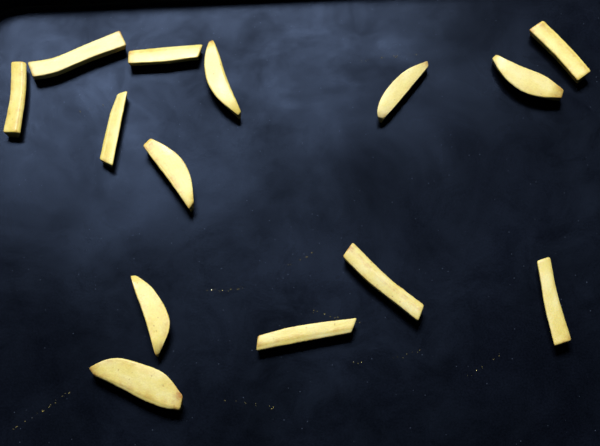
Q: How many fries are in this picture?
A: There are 14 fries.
